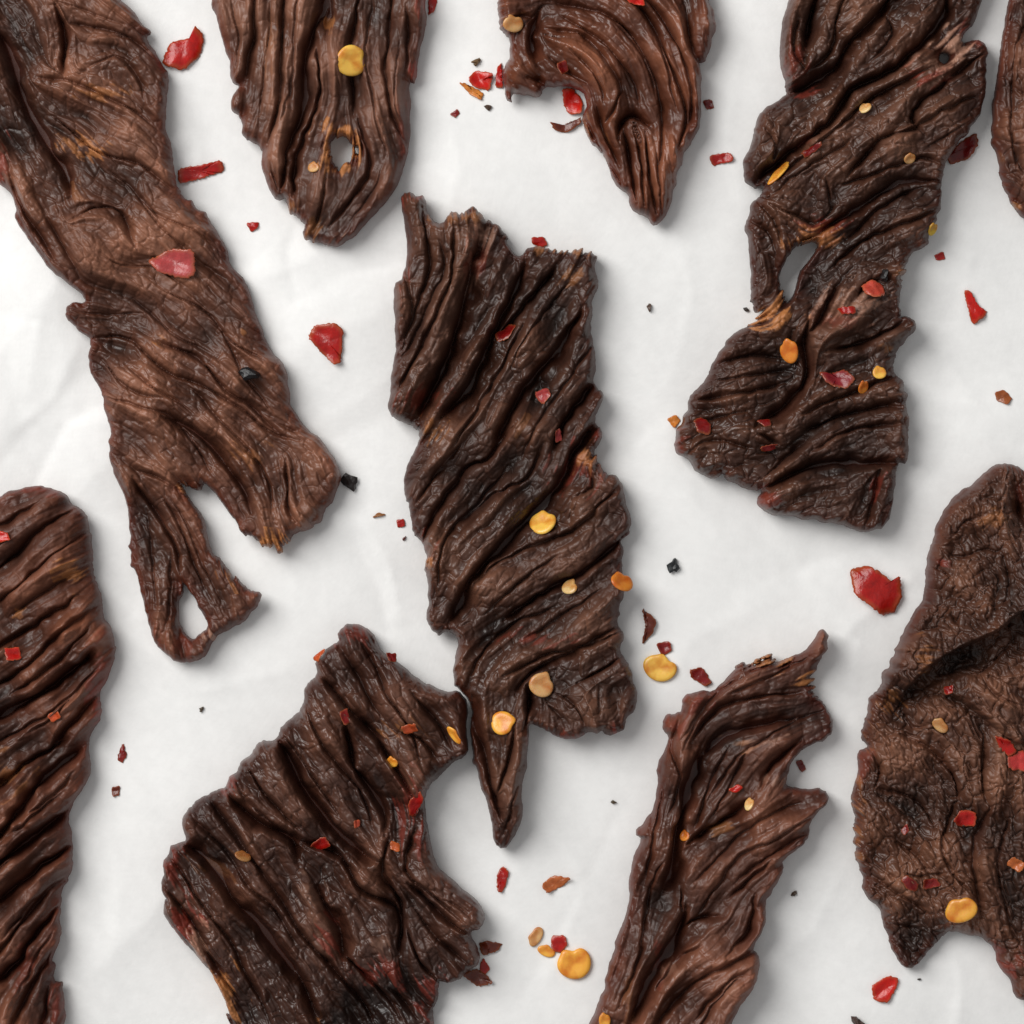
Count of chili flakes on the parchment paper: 68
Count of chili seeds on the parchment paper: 27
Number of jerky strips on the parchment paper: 10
